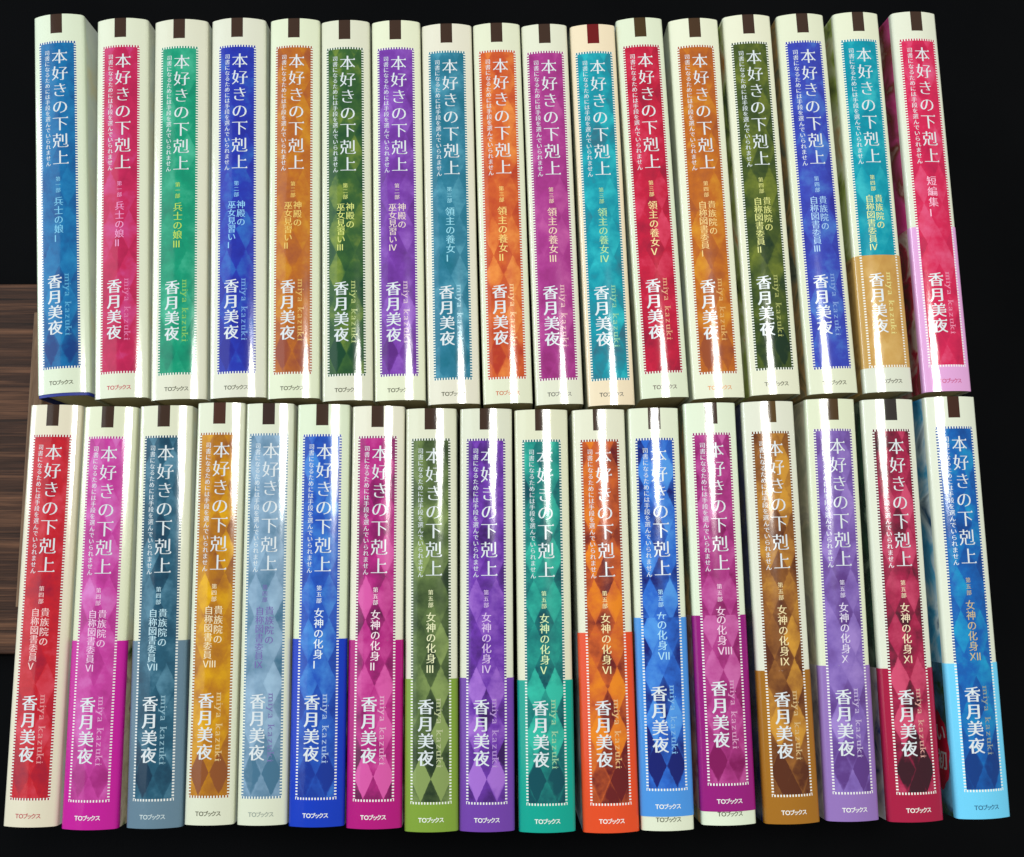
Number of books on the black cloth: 34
